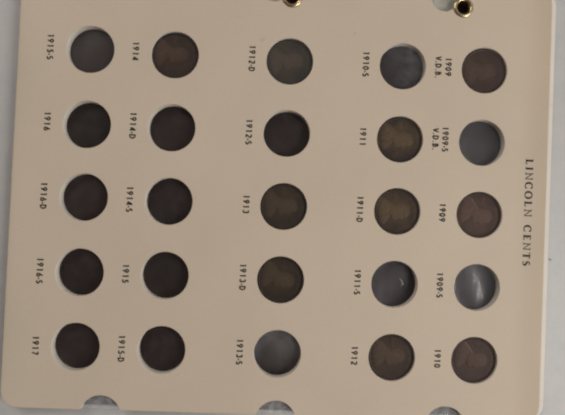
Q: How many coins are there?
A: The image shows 10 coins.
